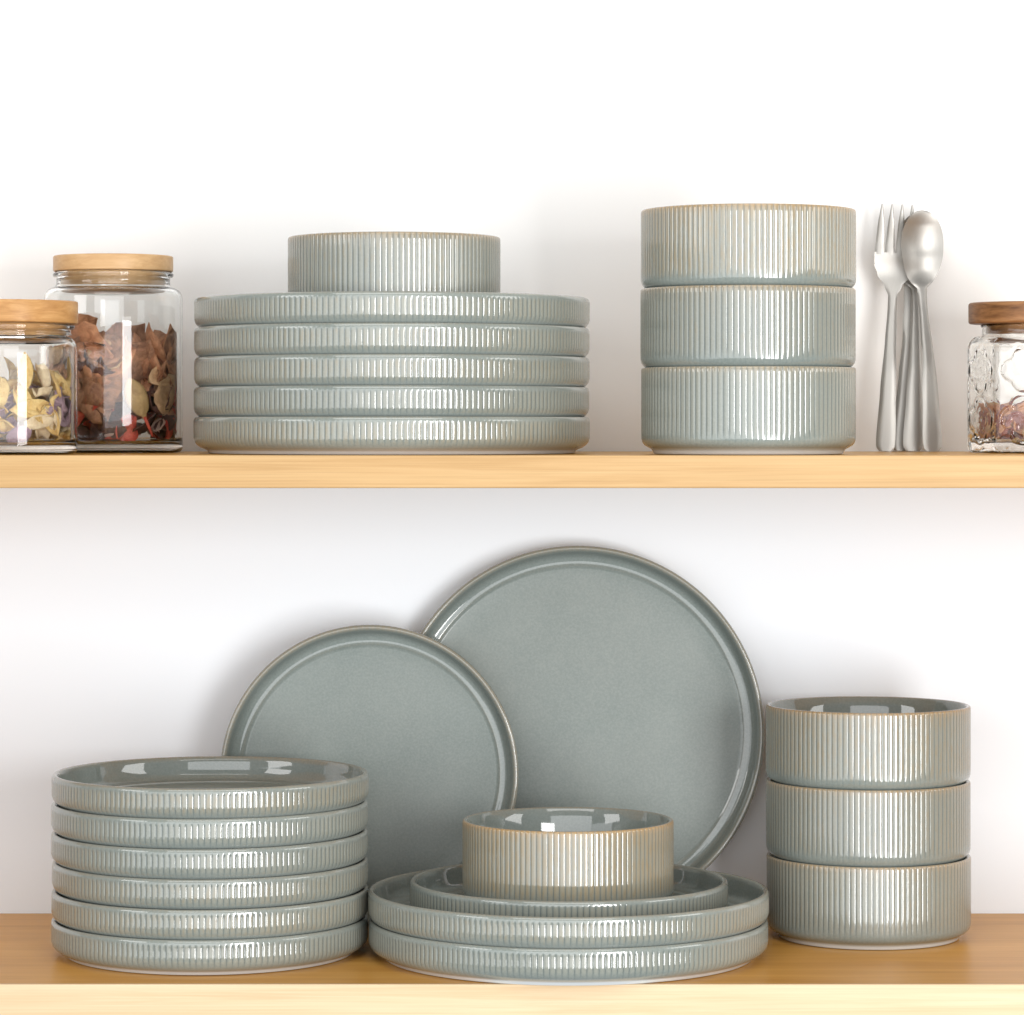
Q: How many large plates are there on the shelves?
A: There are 8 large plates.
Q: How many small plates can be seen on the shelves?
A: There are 8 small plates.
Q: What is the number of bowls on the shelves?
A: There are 8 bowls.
